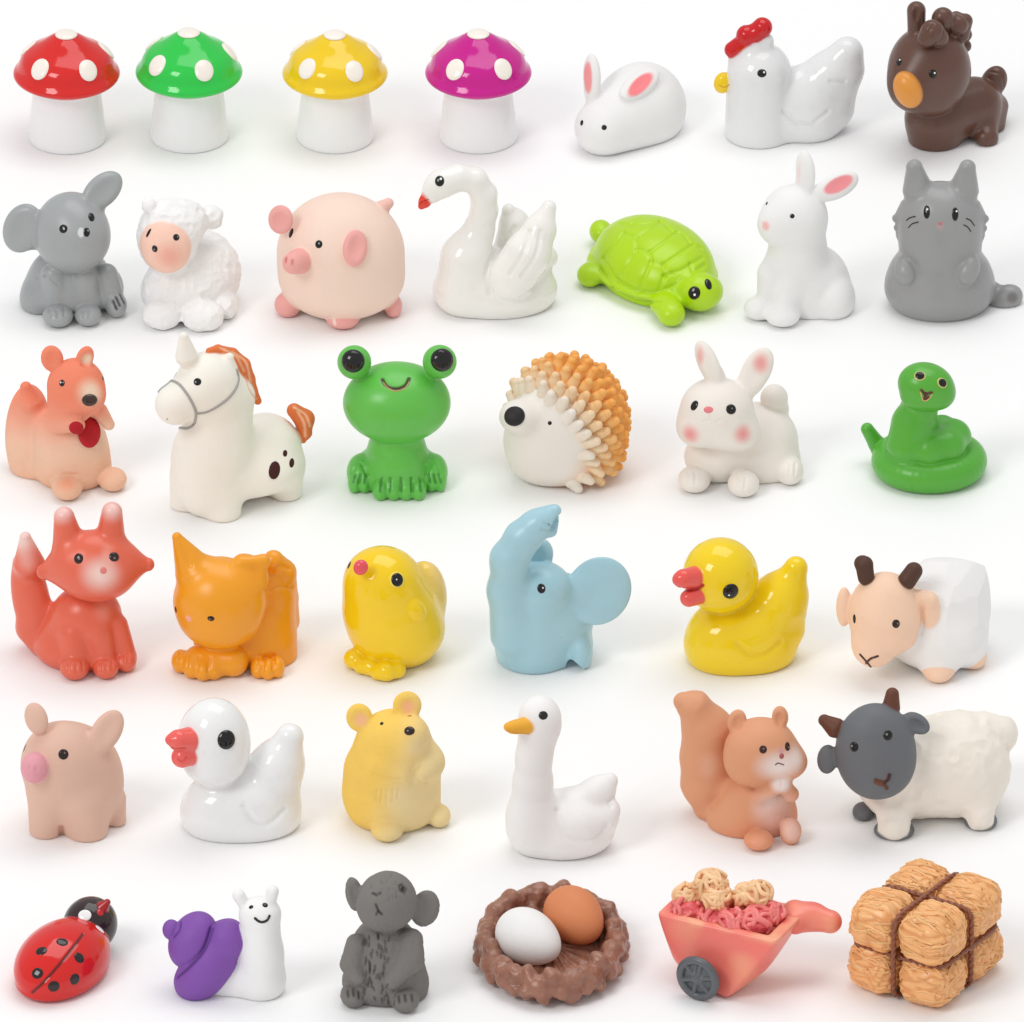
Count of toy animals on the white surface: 31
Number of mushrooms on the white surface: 4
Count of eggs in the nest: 2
